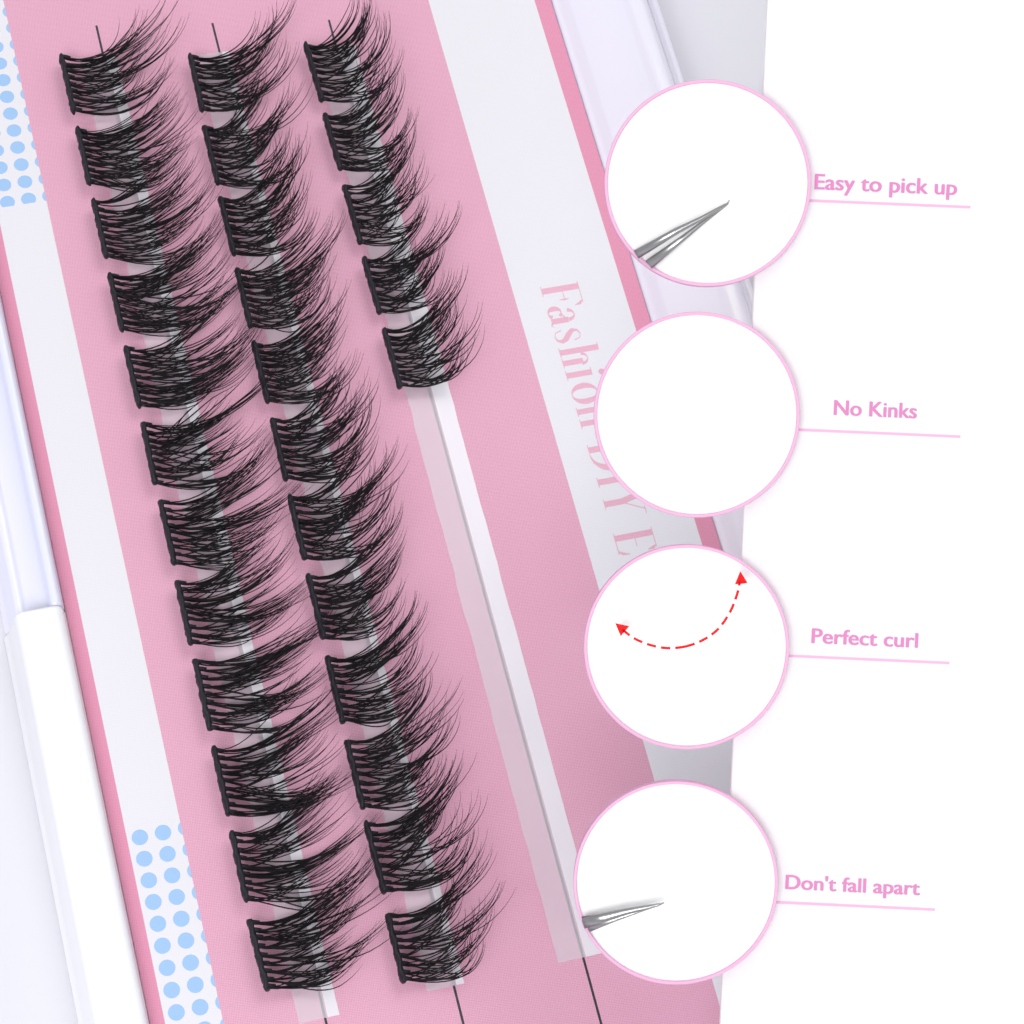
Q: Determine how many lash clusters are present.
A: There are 29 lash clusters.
